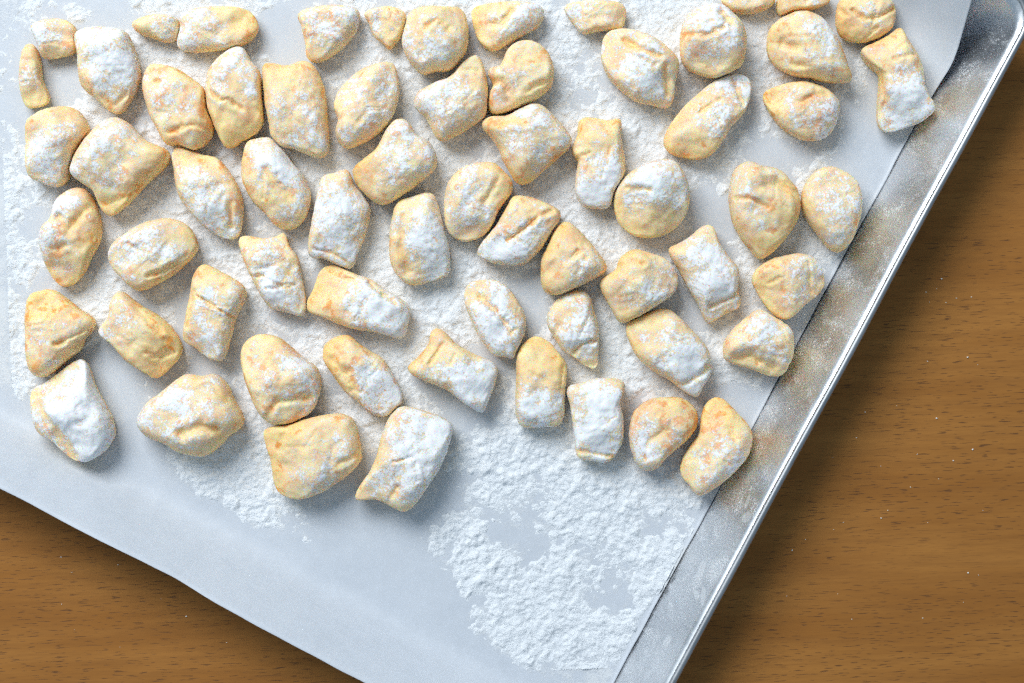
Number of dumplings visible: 65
